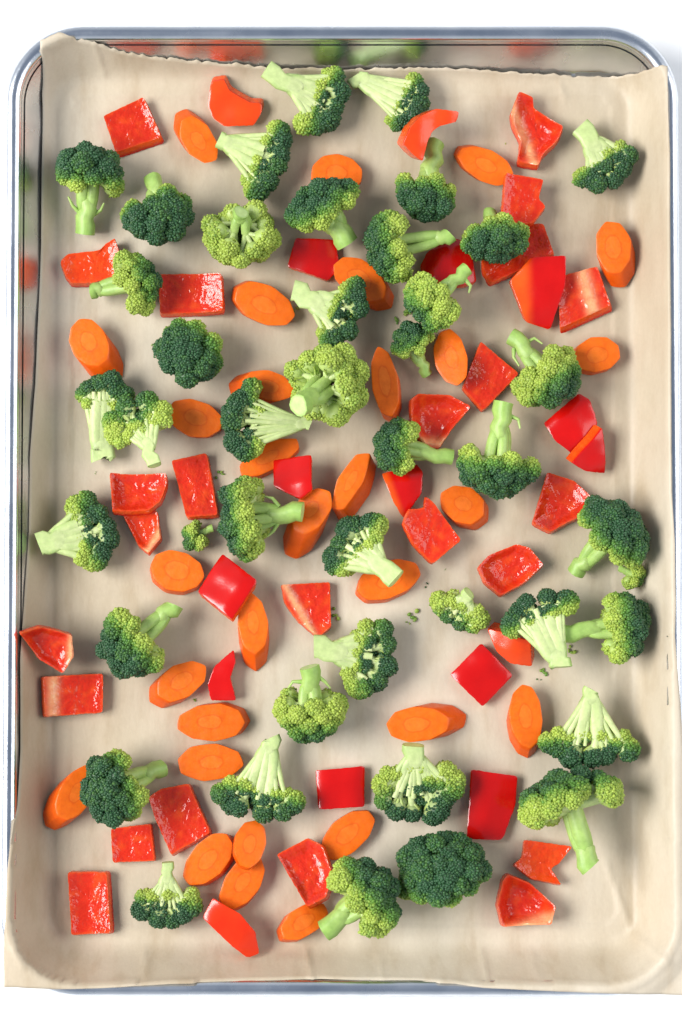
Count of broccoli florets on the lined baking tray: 43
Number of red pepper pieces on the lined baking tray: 40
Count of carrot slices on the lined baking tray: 30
